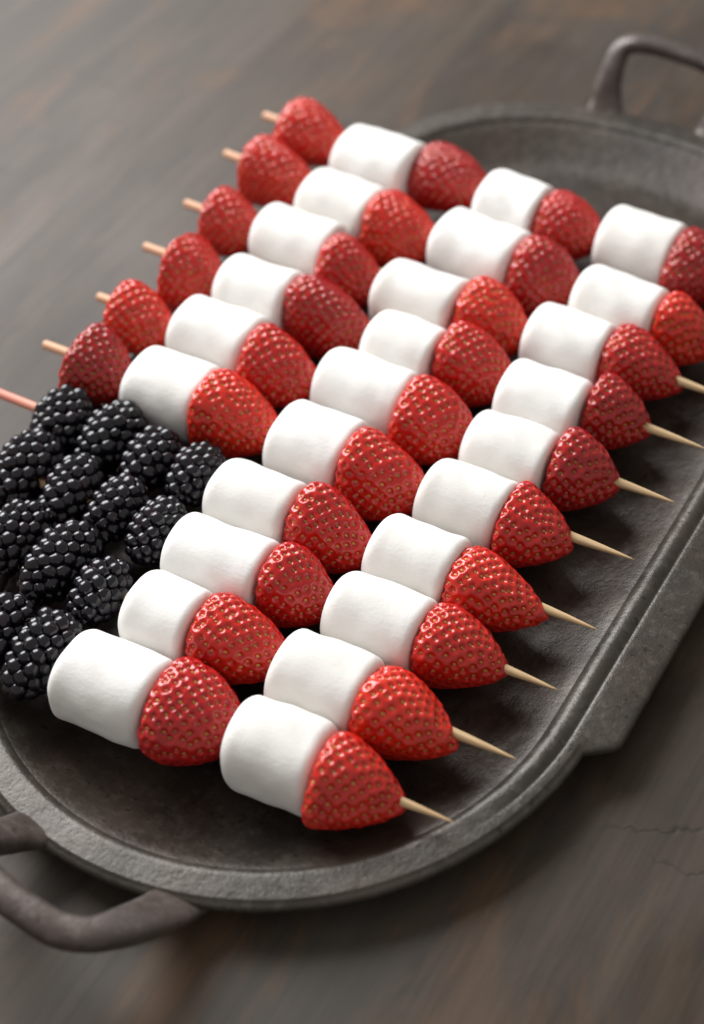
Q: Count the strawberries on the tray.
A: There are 32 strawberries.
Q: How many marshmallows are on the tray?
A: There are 26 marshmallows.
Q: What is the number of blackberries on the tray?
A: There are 13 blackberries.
